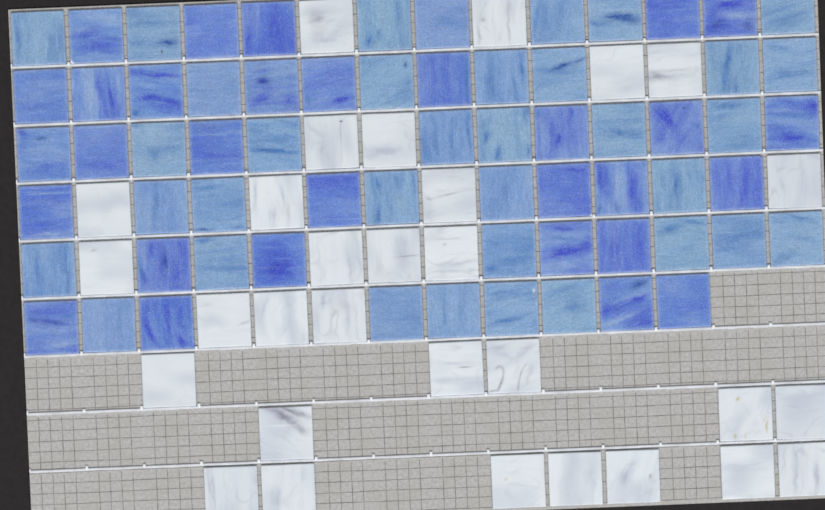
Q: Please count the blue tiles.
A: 65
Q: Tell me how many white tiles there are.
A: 30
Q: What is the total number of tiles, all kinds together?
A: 95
